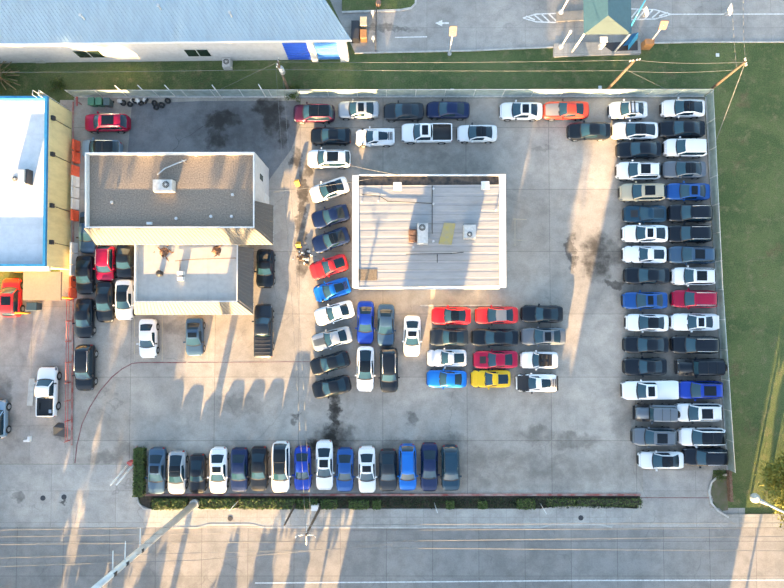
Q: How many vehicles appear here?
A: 104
